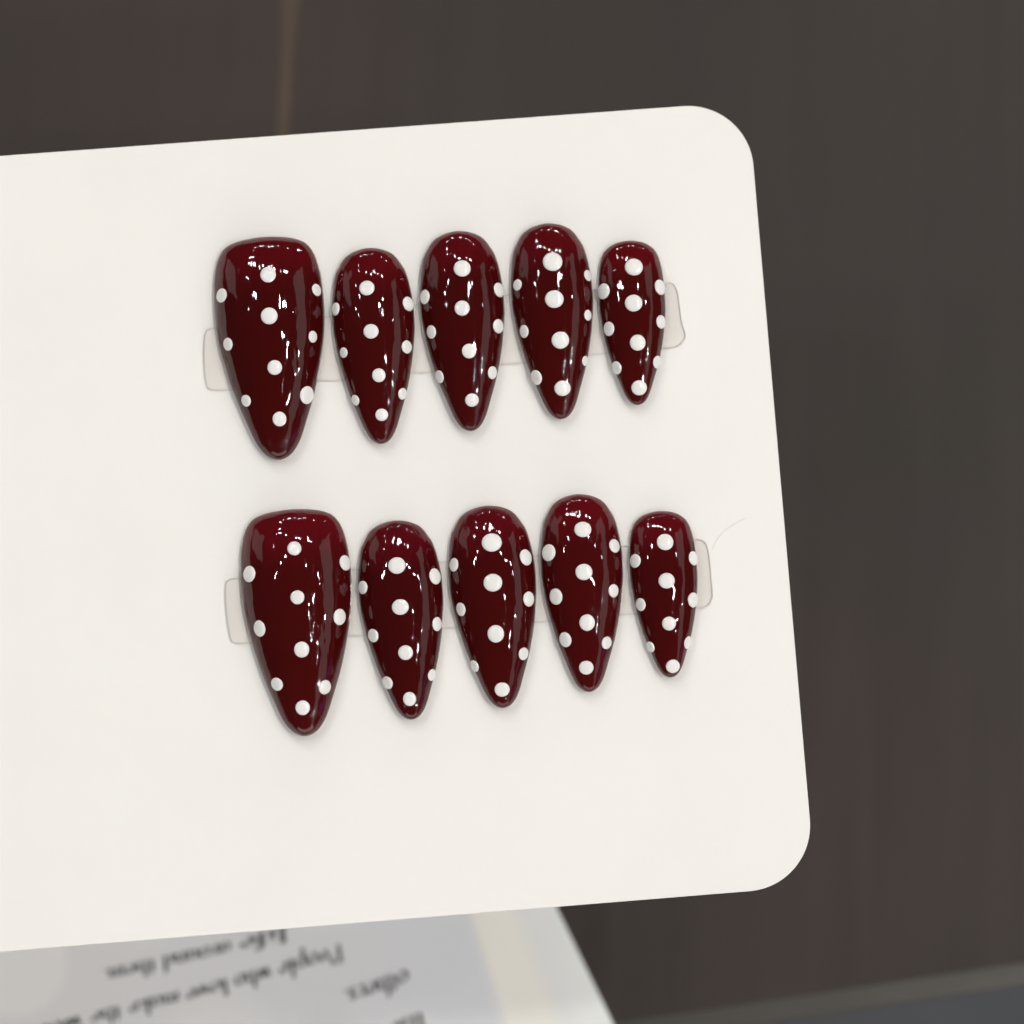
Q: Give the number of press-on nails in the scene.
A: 10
